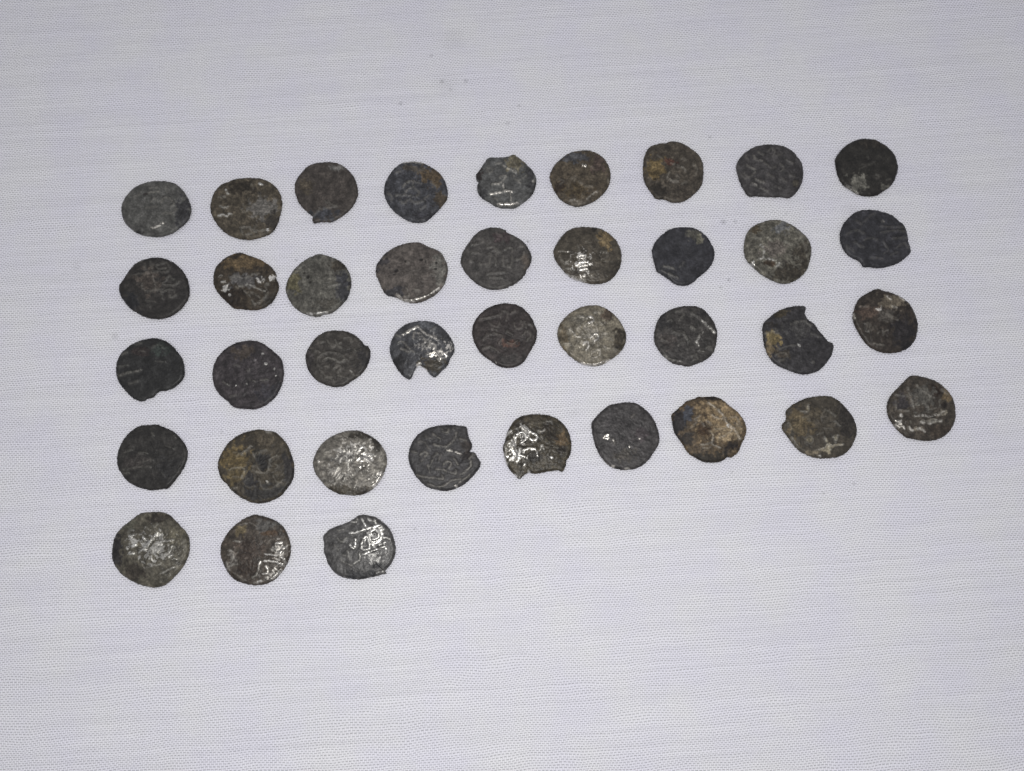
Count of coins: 39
